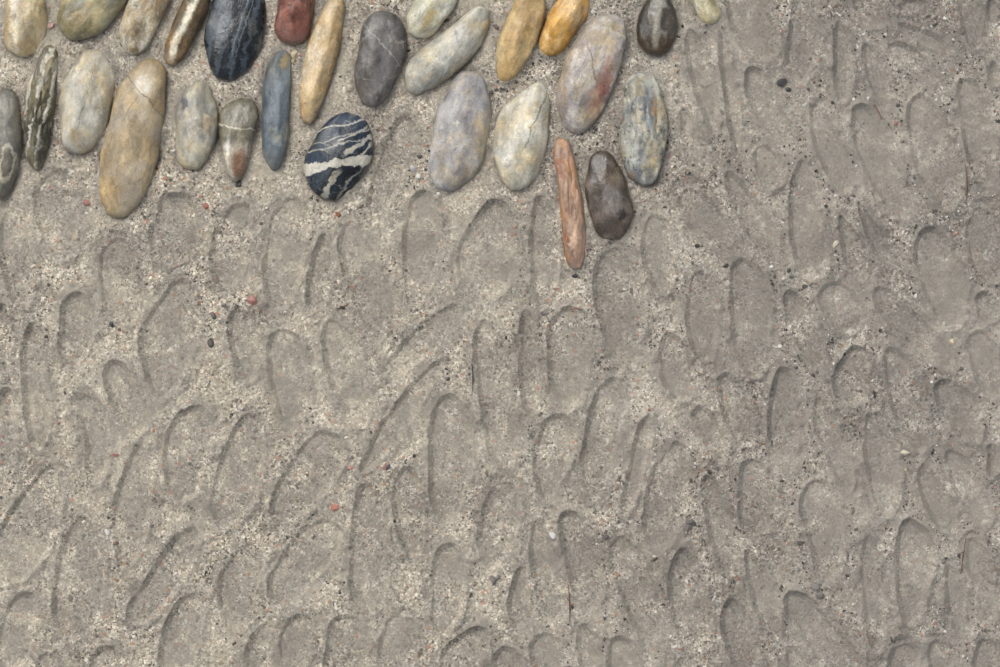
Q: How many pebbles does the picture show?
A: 28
